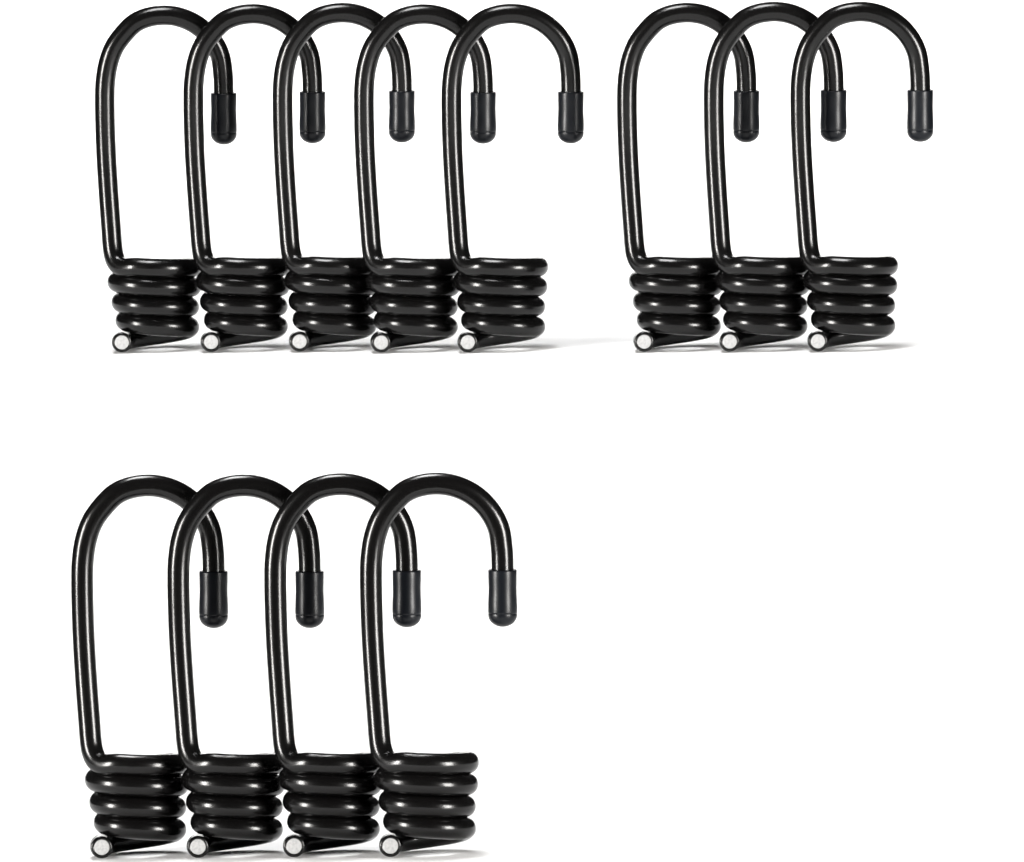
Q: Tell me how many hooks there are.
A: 12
